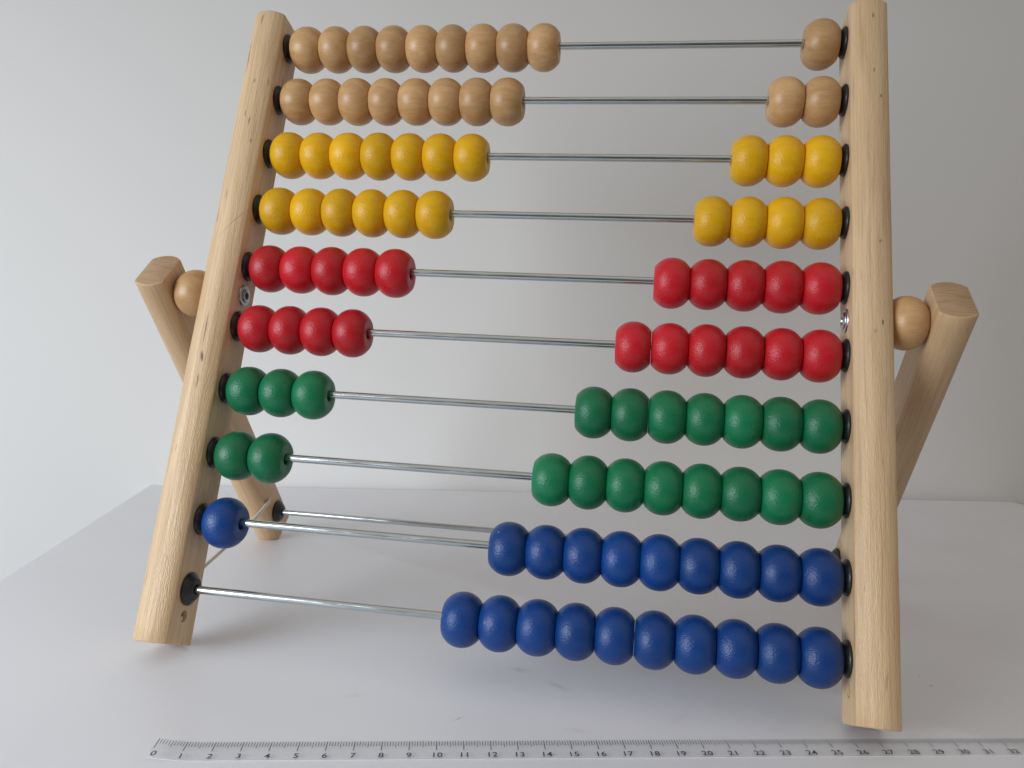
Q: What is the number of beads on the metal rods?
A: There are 100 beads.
